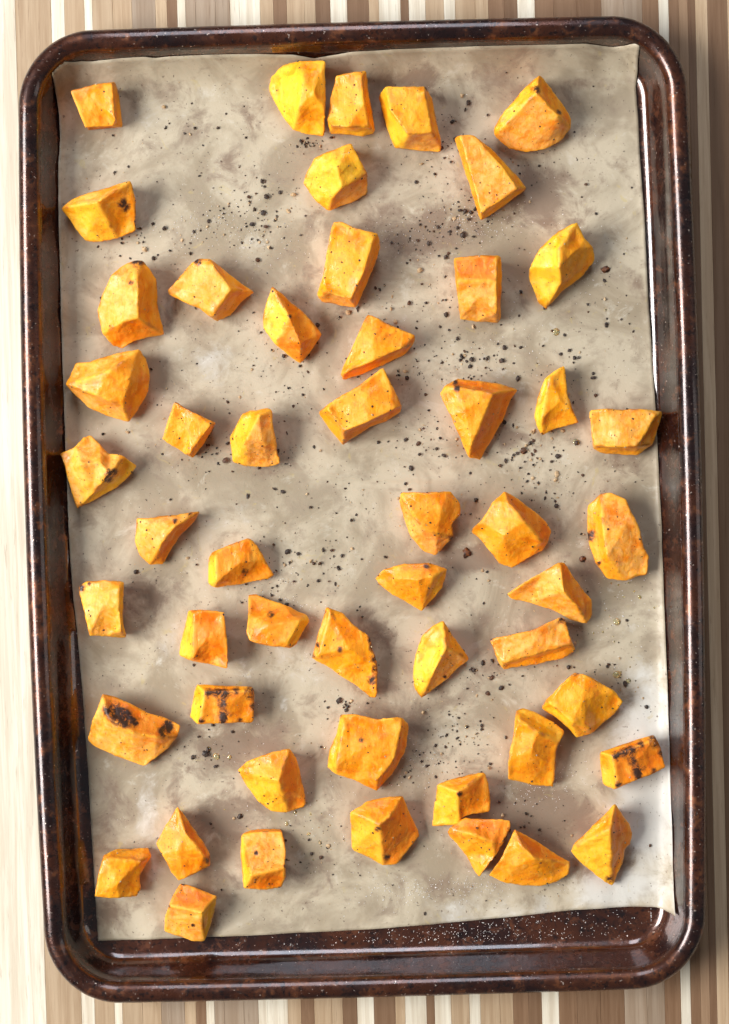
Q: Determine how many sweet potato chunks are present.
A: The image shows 52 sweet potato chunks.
